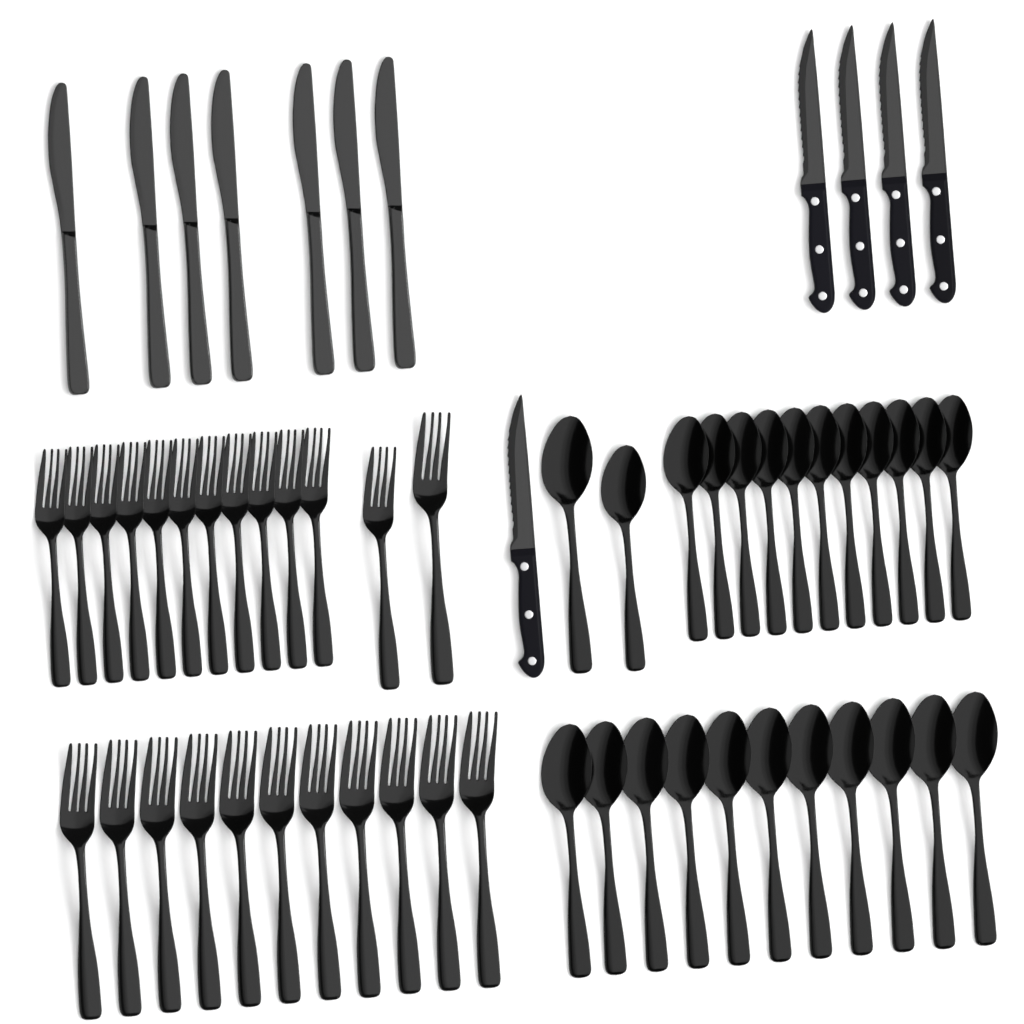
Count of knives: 12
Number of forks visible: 24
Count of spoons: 24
